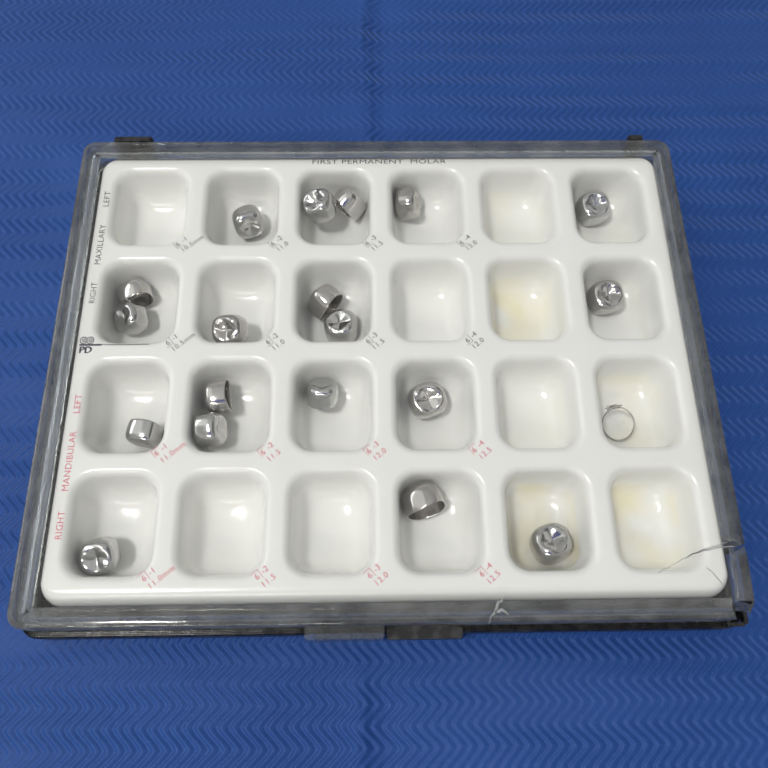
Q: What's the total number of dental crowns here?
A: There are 19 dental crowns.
